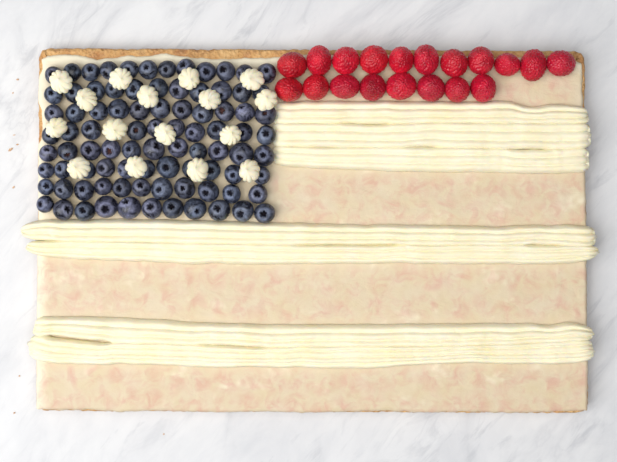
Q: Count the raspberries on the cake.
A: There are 19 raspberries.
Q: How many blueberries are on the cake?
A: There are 88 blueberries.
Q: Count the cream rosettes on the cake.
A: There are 16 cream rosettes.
